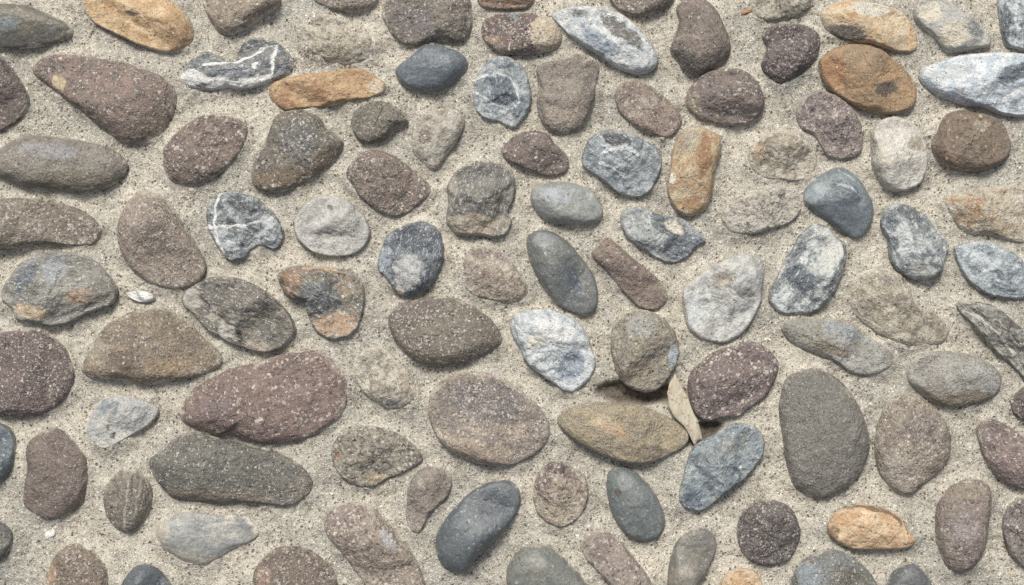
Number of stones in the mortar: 107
